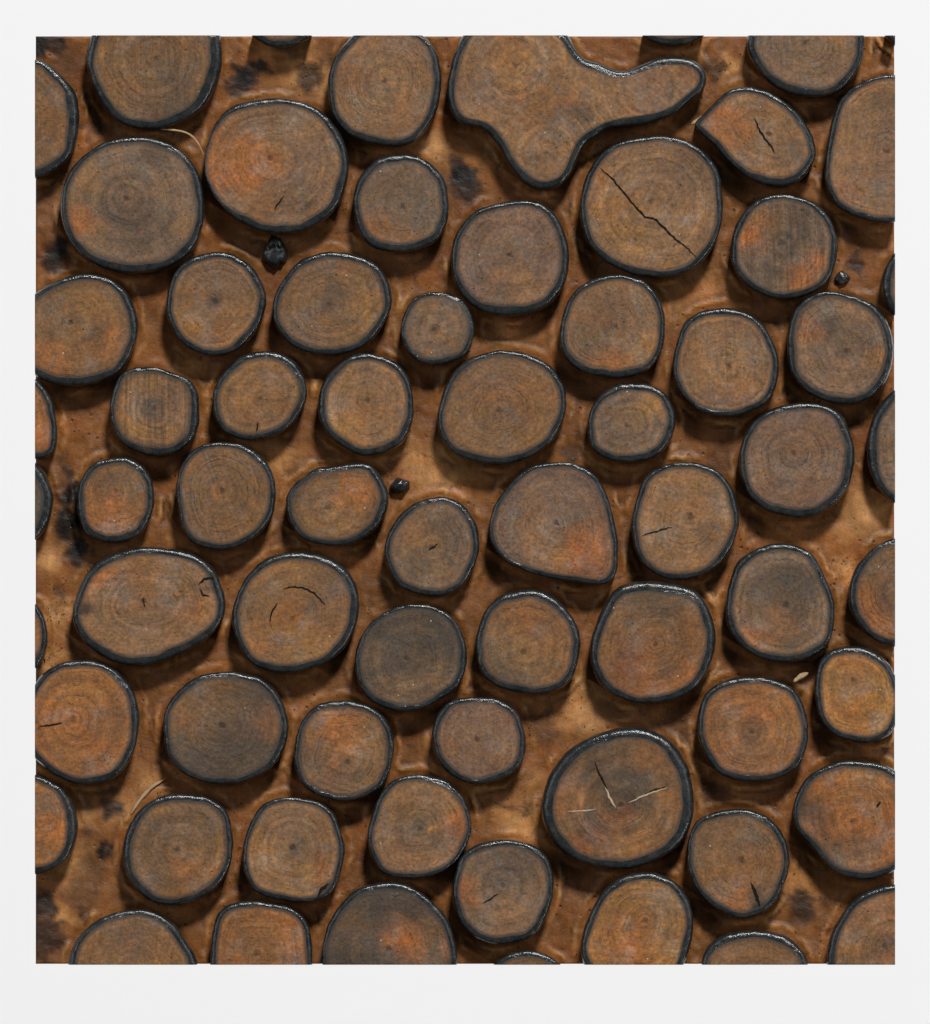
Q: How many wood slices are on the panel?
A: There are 68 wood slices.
